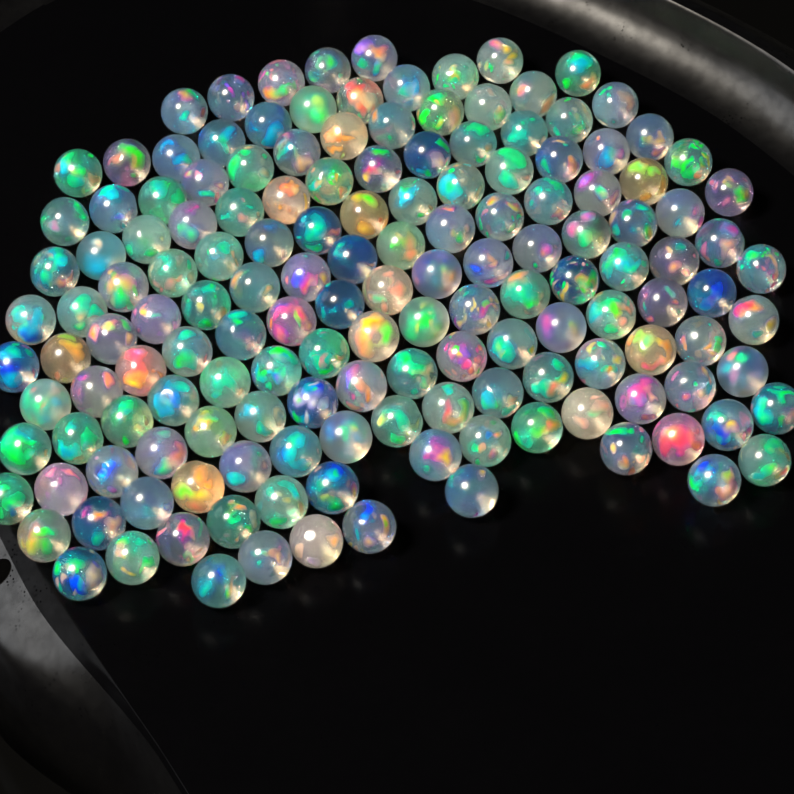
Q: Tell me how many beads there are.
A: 154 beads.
